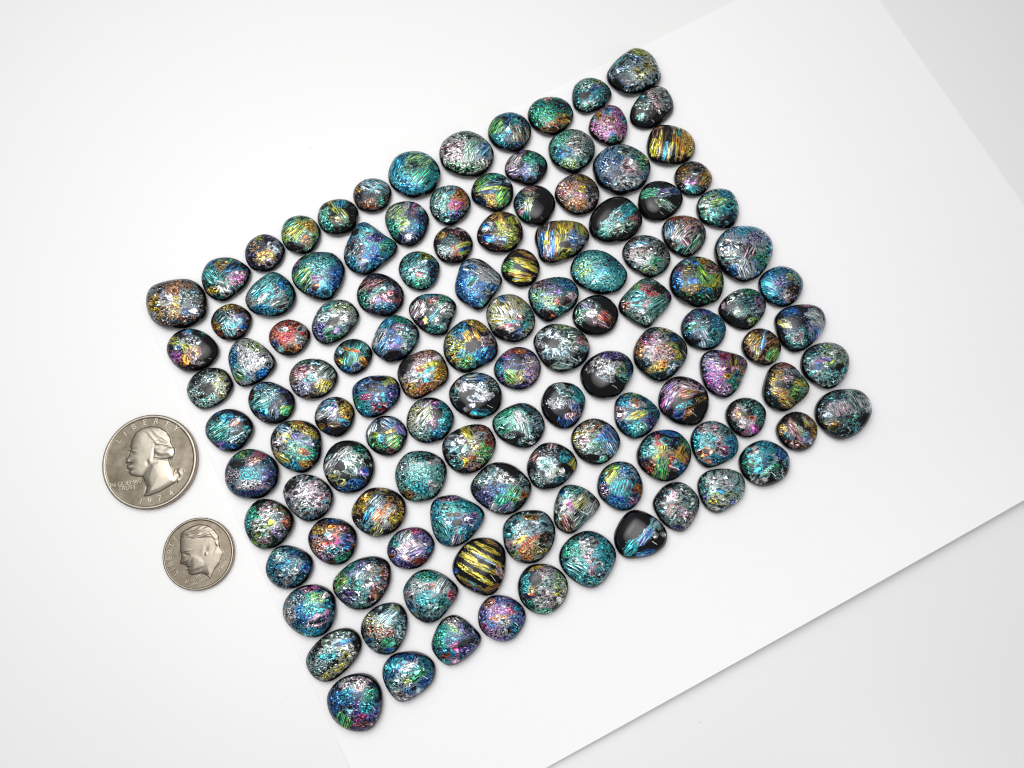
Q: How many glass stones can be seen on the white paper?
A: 120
